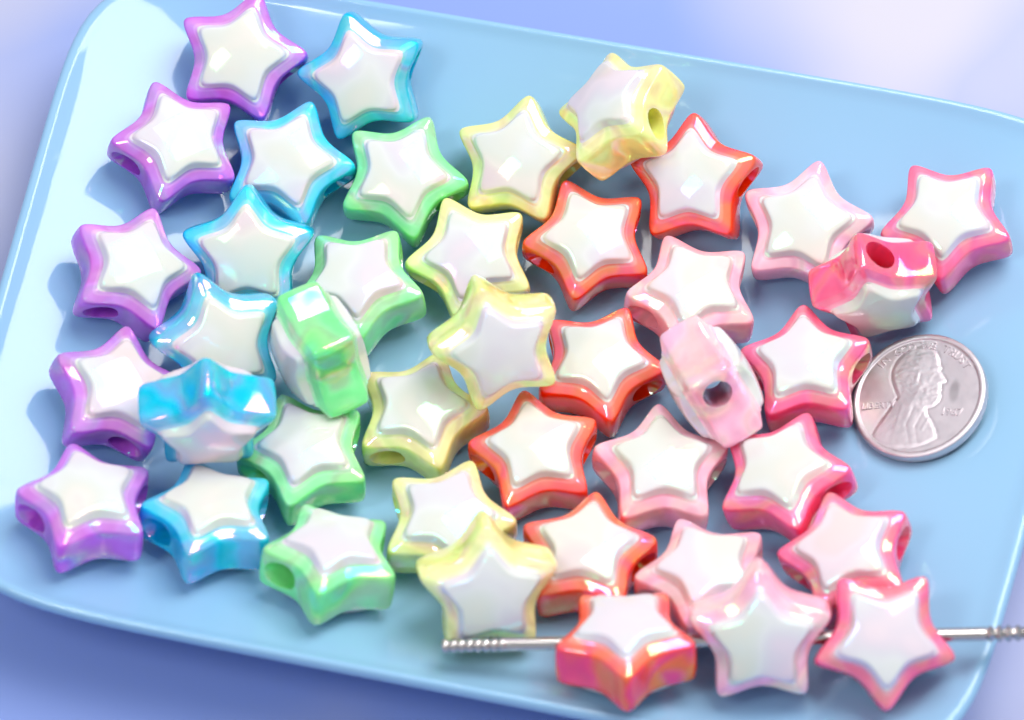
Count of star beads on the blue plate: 41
